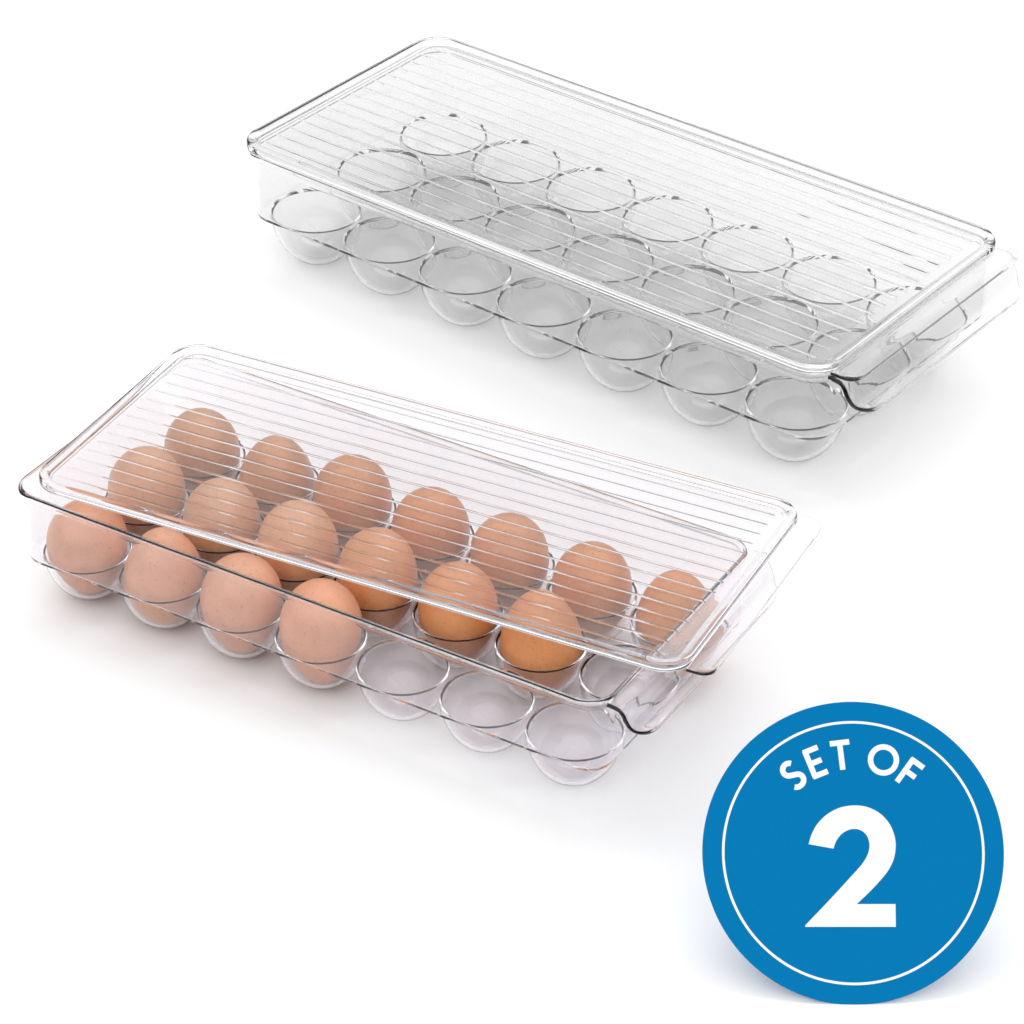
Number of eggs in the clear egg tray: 17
